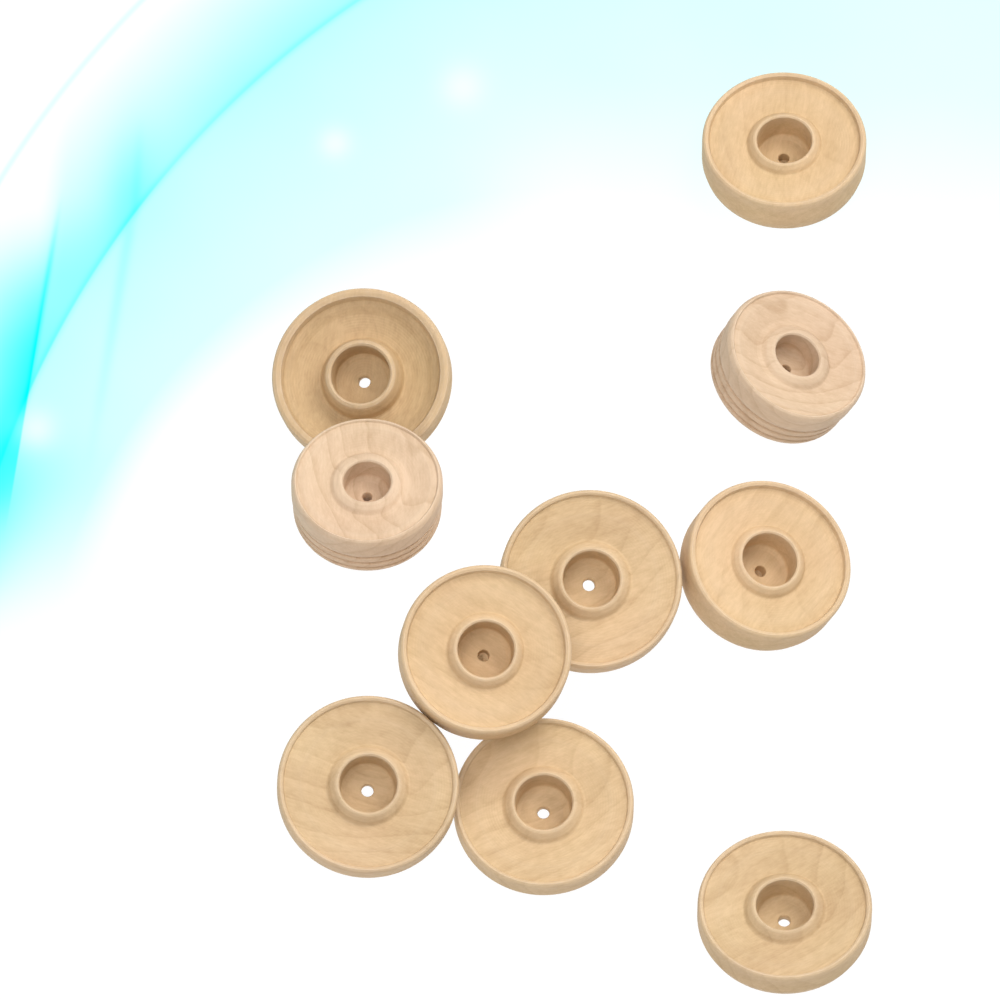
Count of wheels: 10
